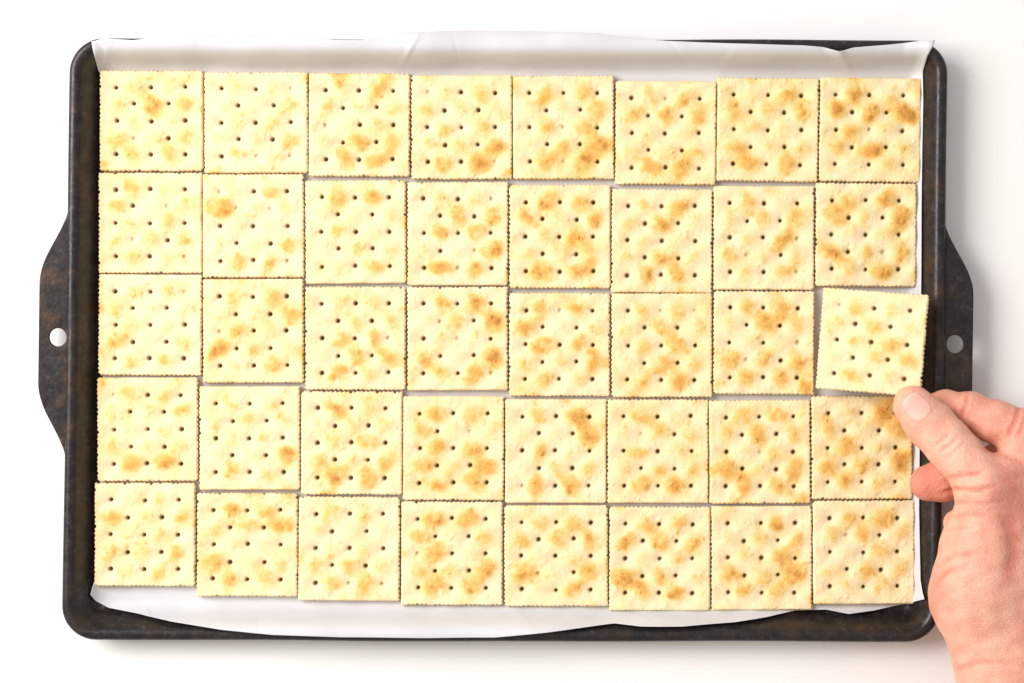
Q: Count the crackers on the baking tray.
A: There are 40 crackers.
